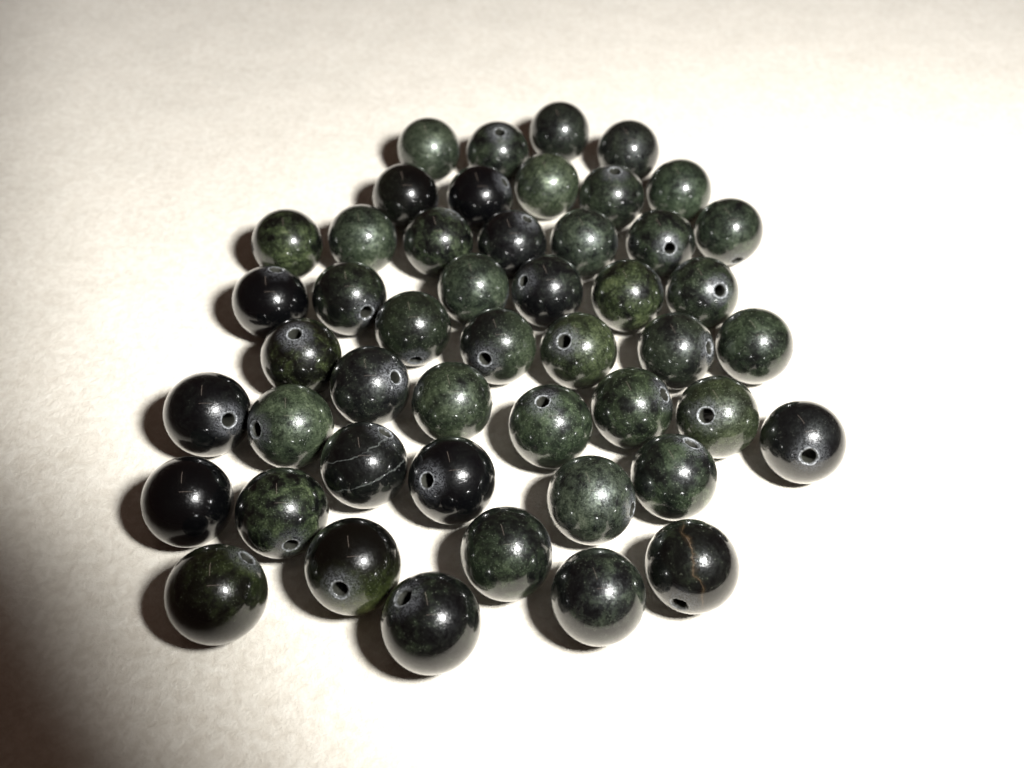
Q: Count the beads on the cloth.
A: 48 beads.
